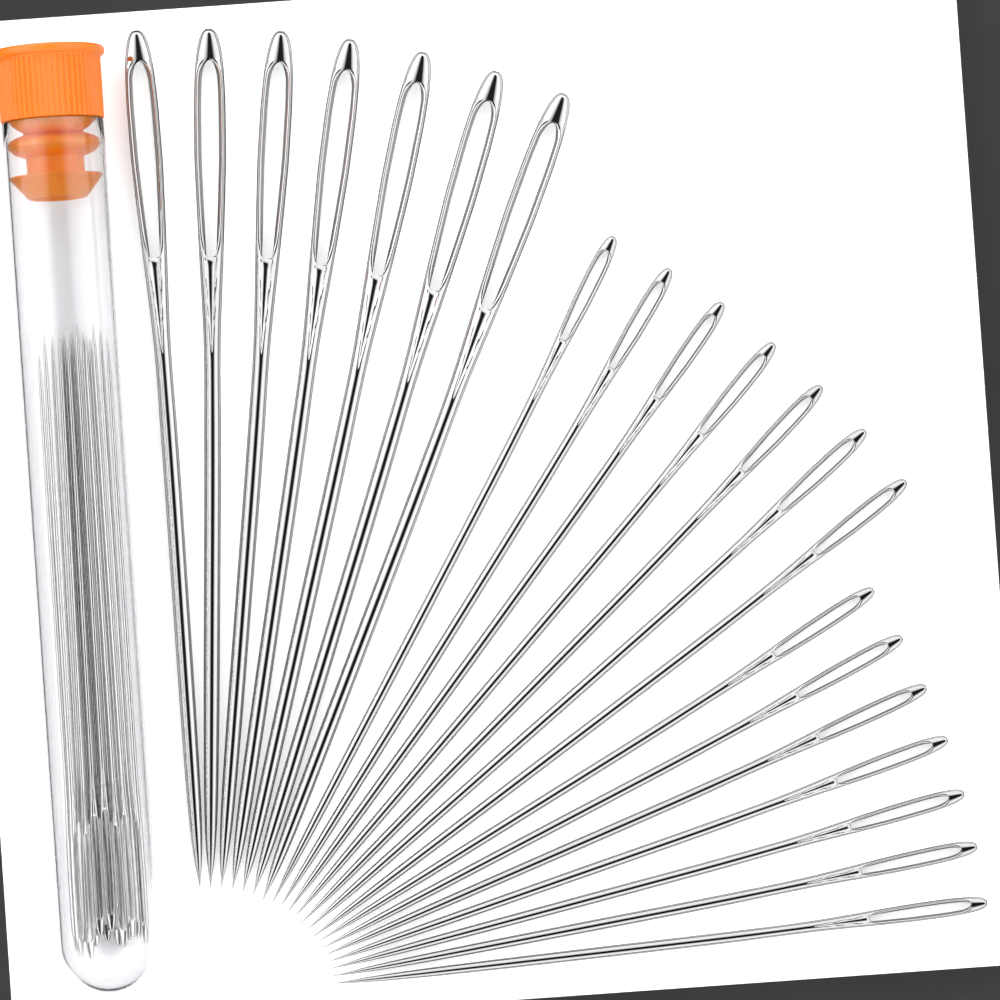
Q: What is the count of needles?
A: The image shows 35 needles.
